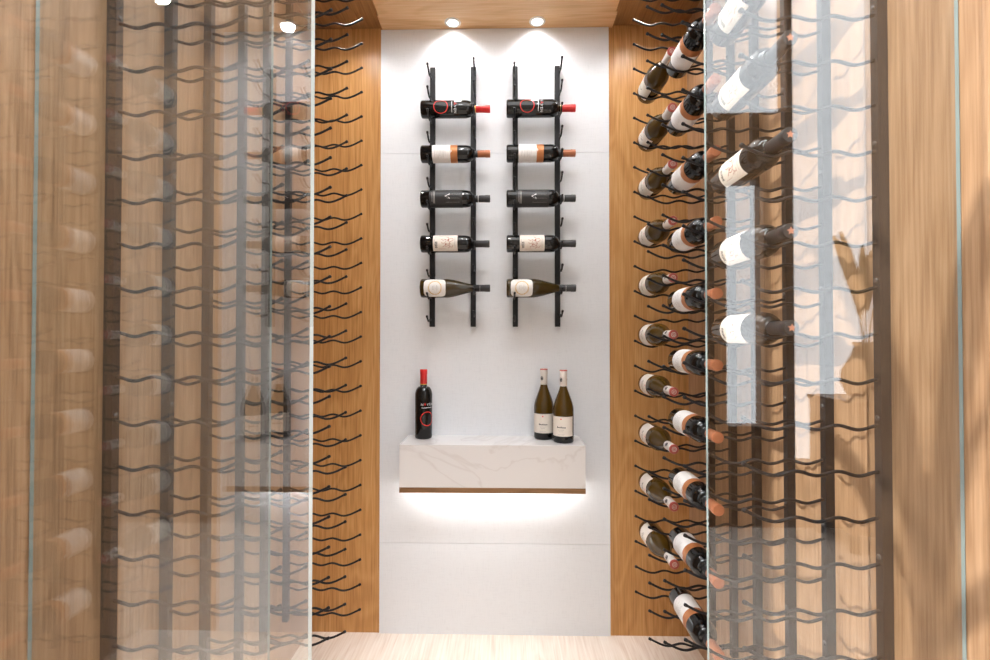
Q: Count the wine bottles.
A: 38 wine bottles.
